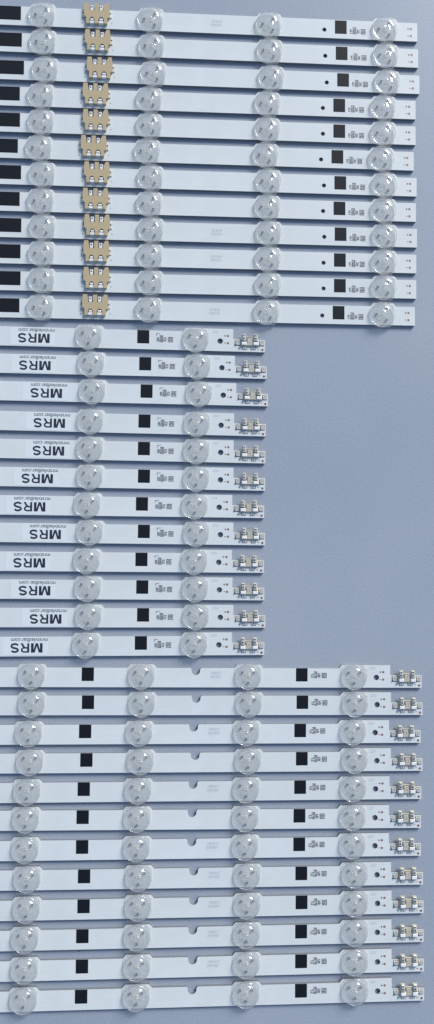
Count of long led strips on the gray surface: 24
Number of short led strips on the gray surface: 12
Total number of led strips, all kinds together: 36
